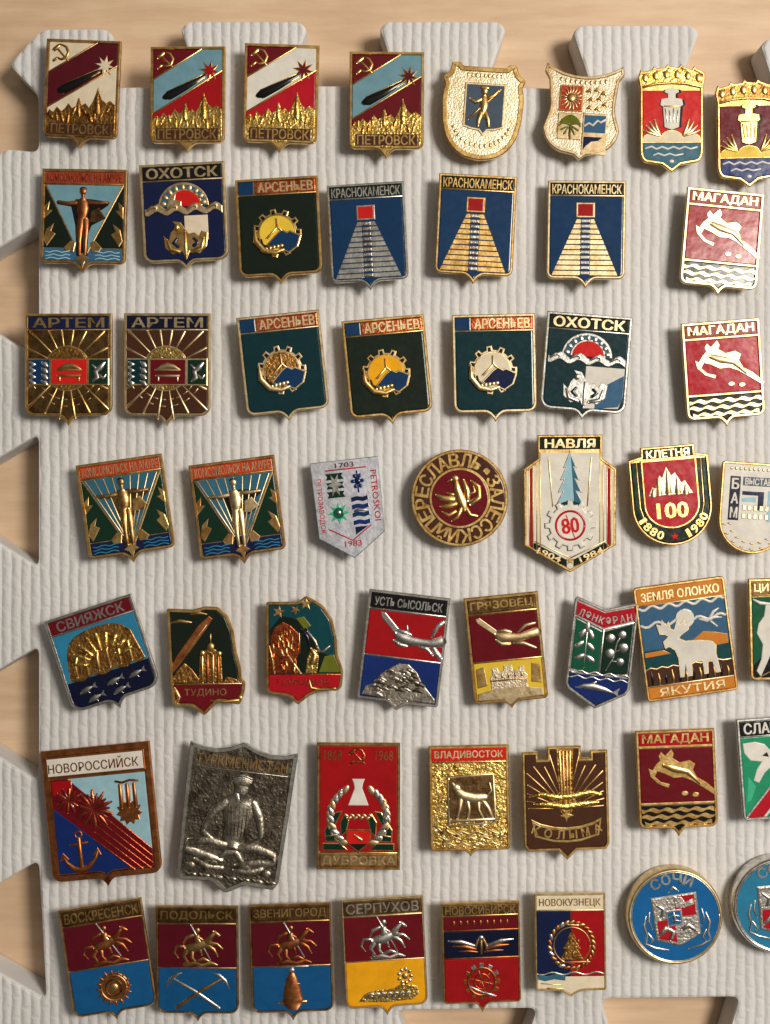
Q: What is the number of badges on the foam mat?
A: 52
